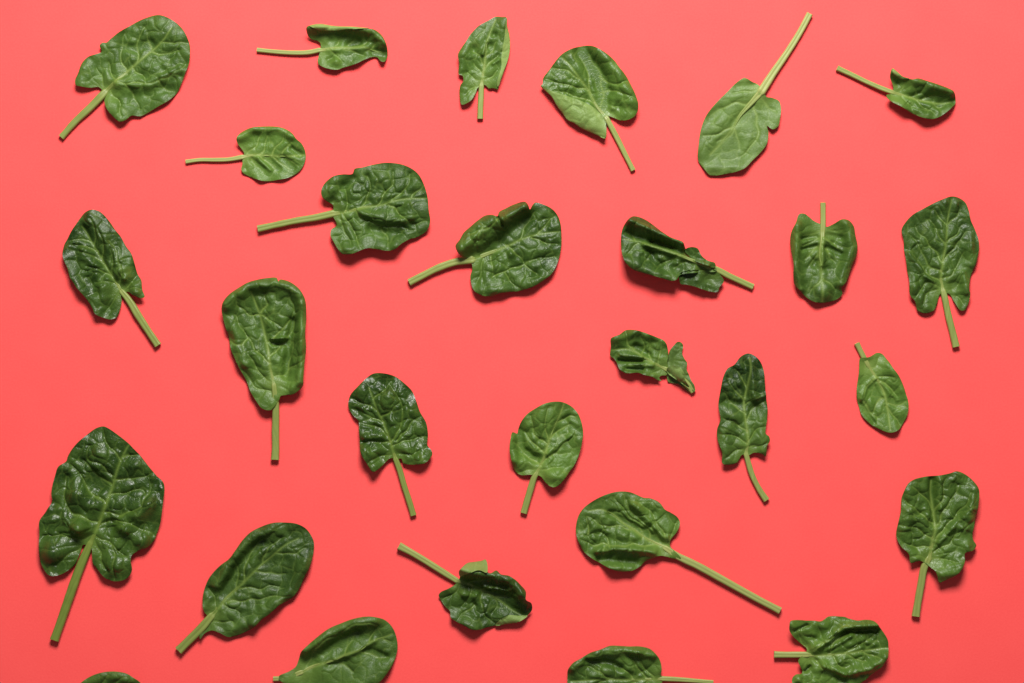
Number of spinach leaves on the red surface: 28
